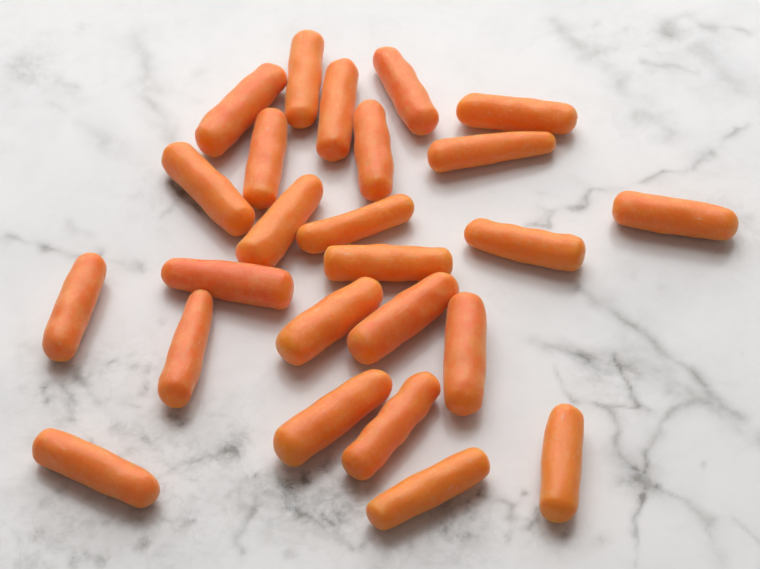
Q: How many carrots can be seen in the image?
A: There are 25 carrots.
